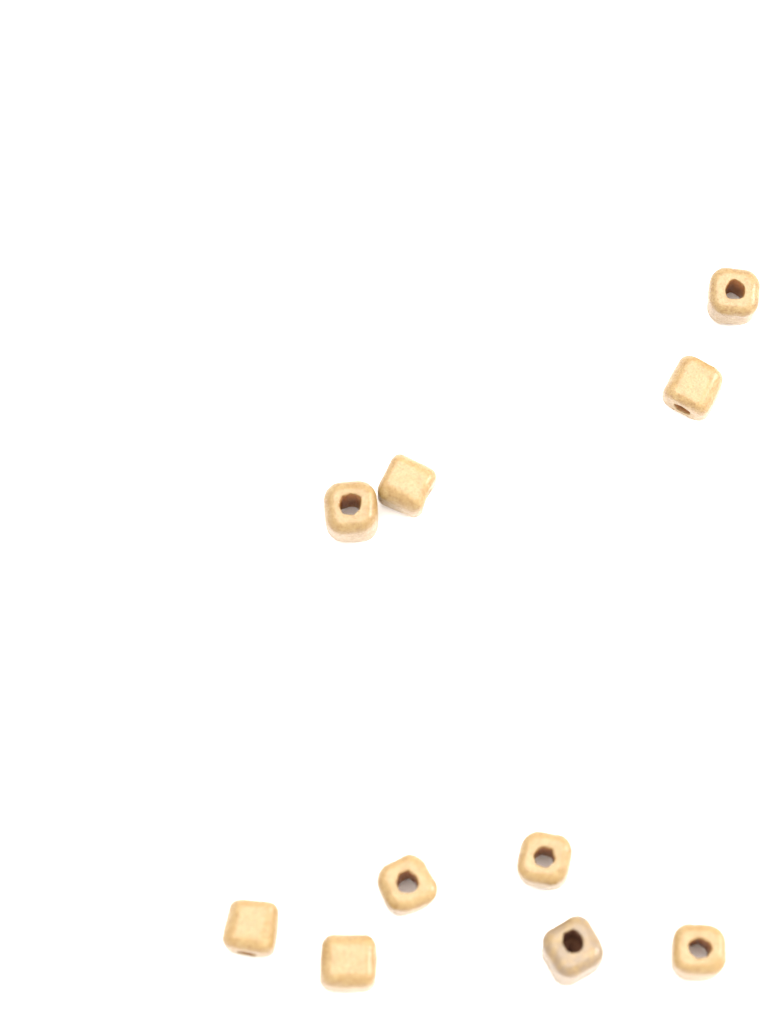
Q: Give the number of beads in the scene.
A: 10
